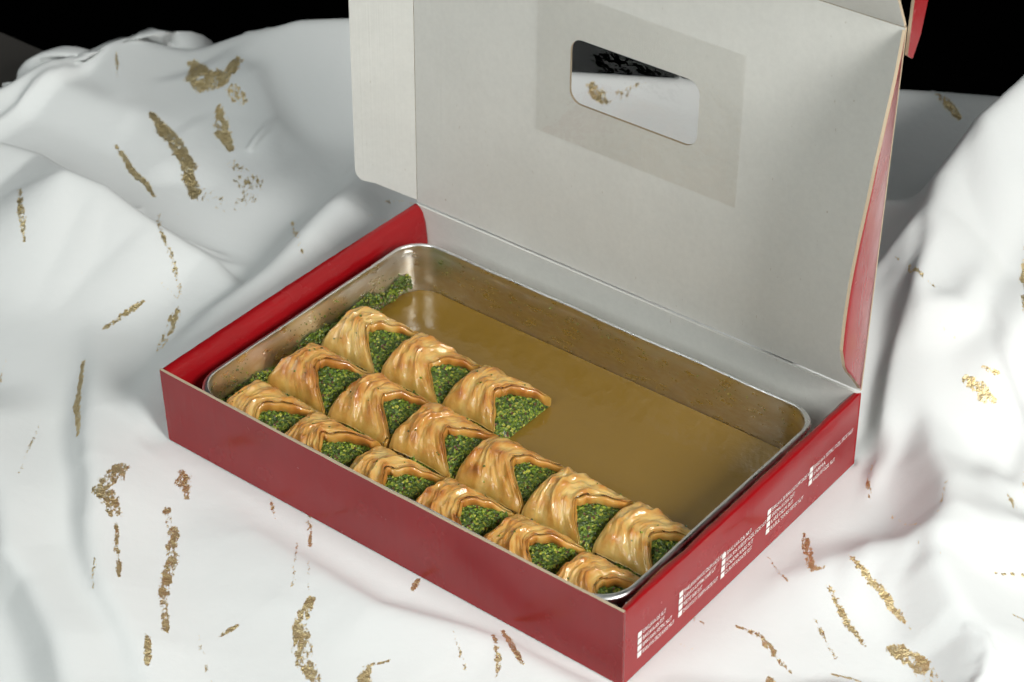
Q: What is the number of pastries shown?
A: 15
